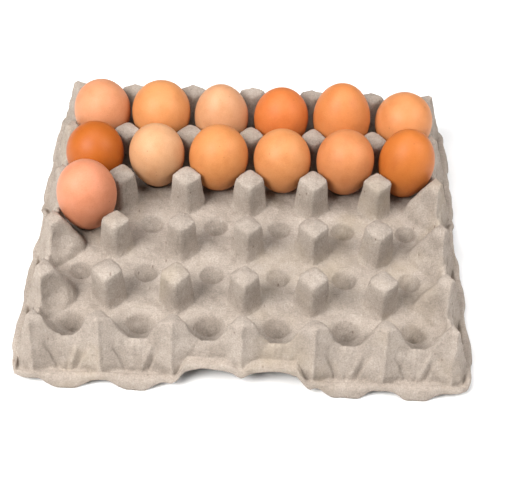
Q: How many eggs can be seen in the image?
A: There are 13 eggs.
